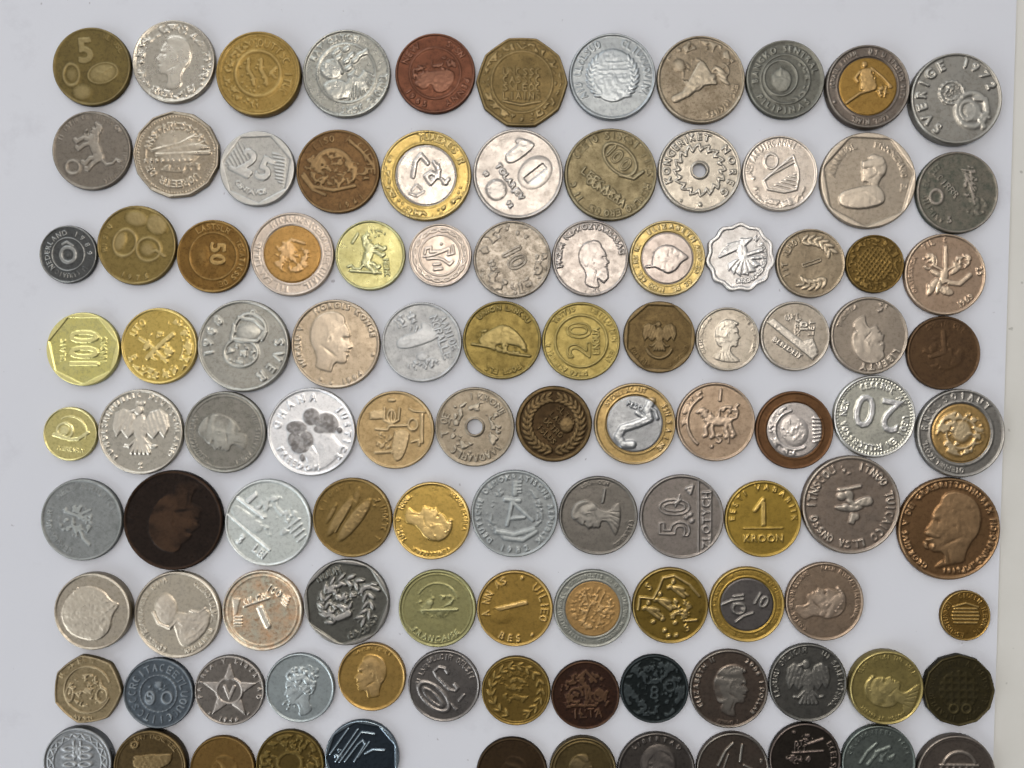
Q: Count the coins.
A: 106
